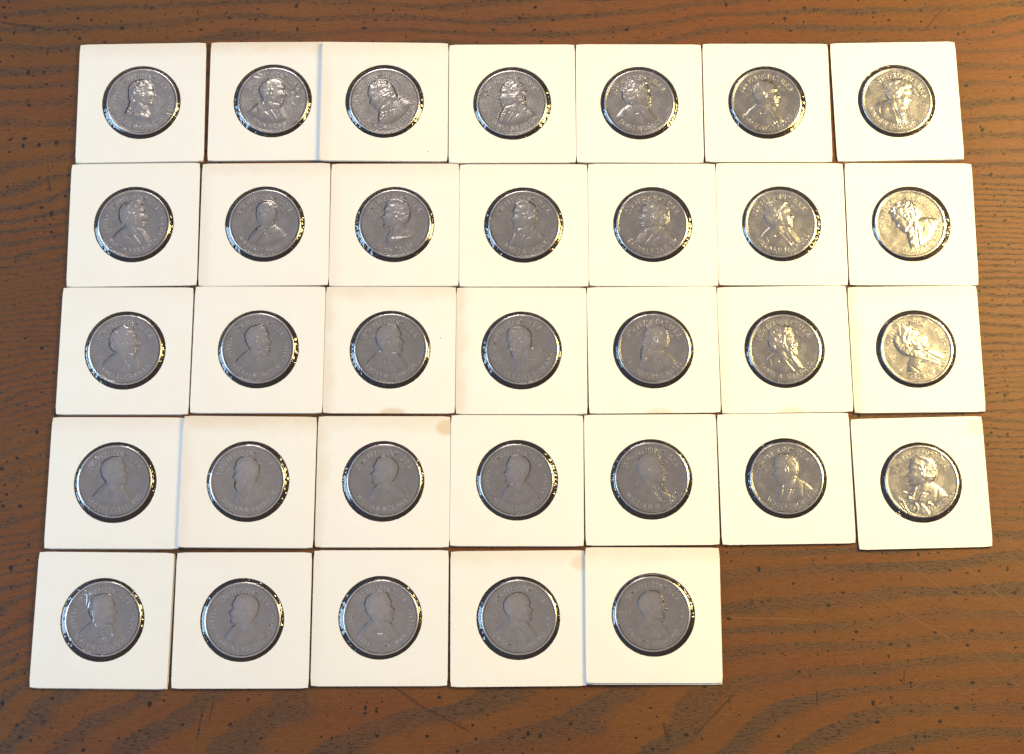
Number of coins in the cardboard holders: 33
